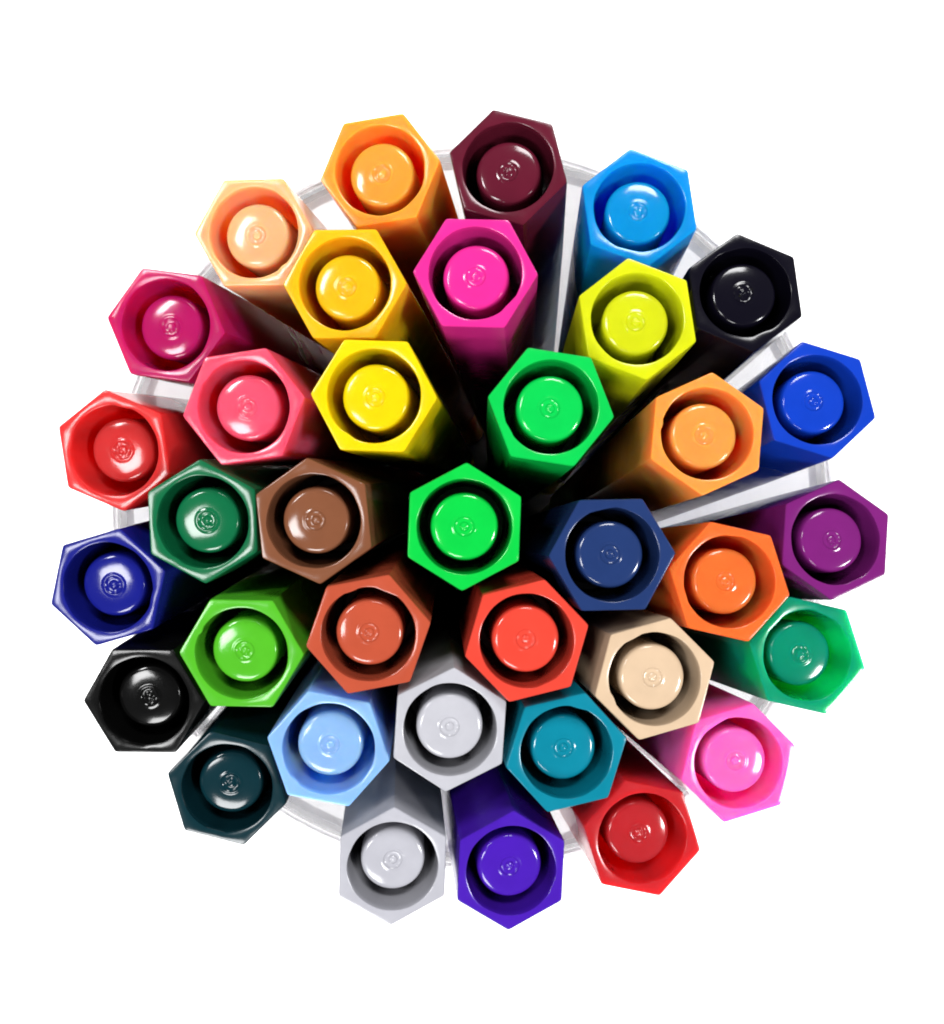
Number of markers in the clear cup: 36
